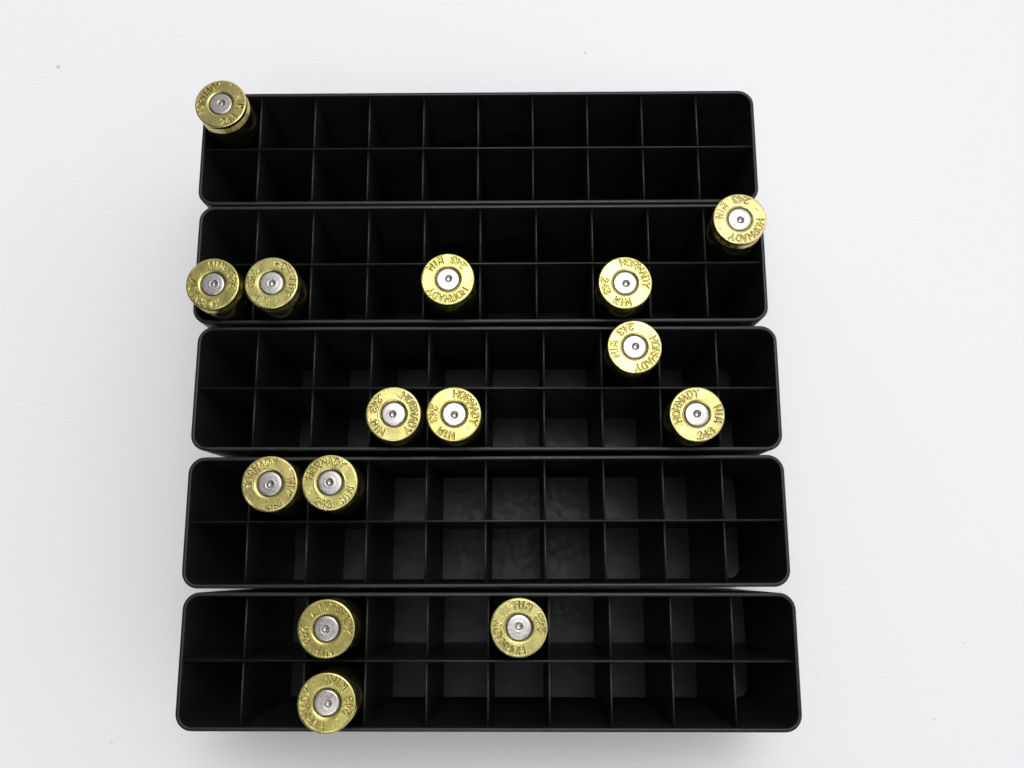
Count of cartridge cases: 15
